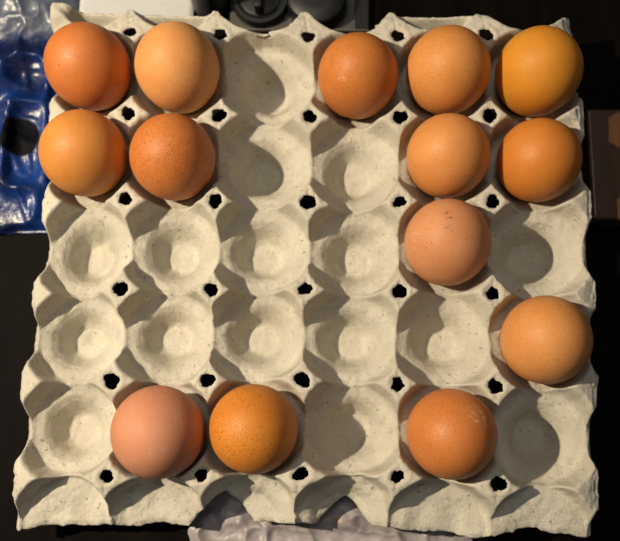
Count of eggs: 14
